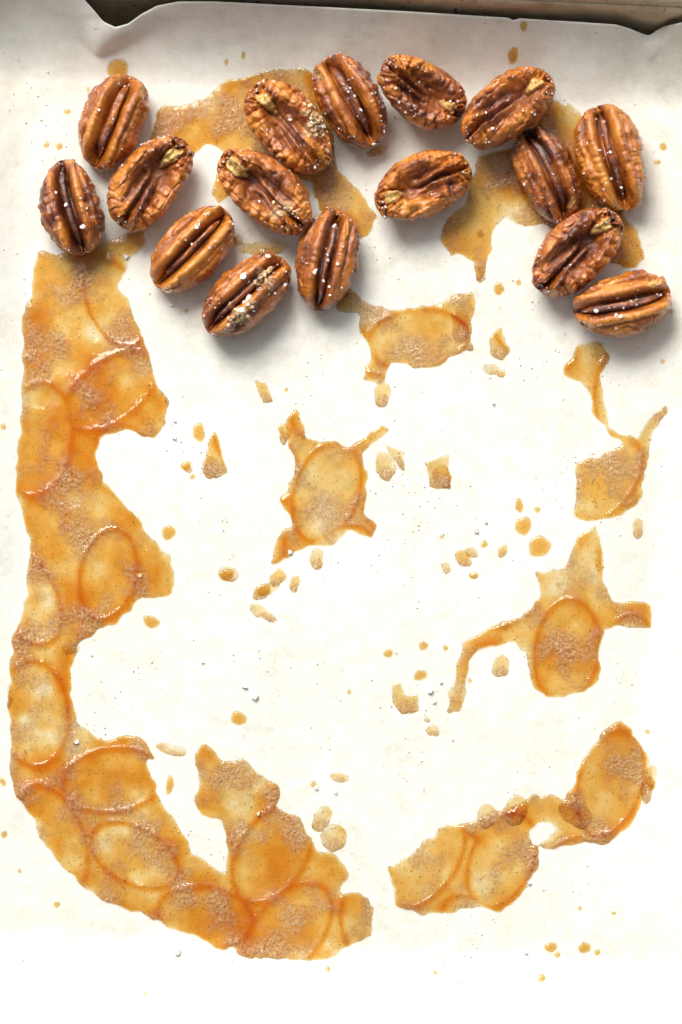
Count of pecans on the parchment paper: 16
